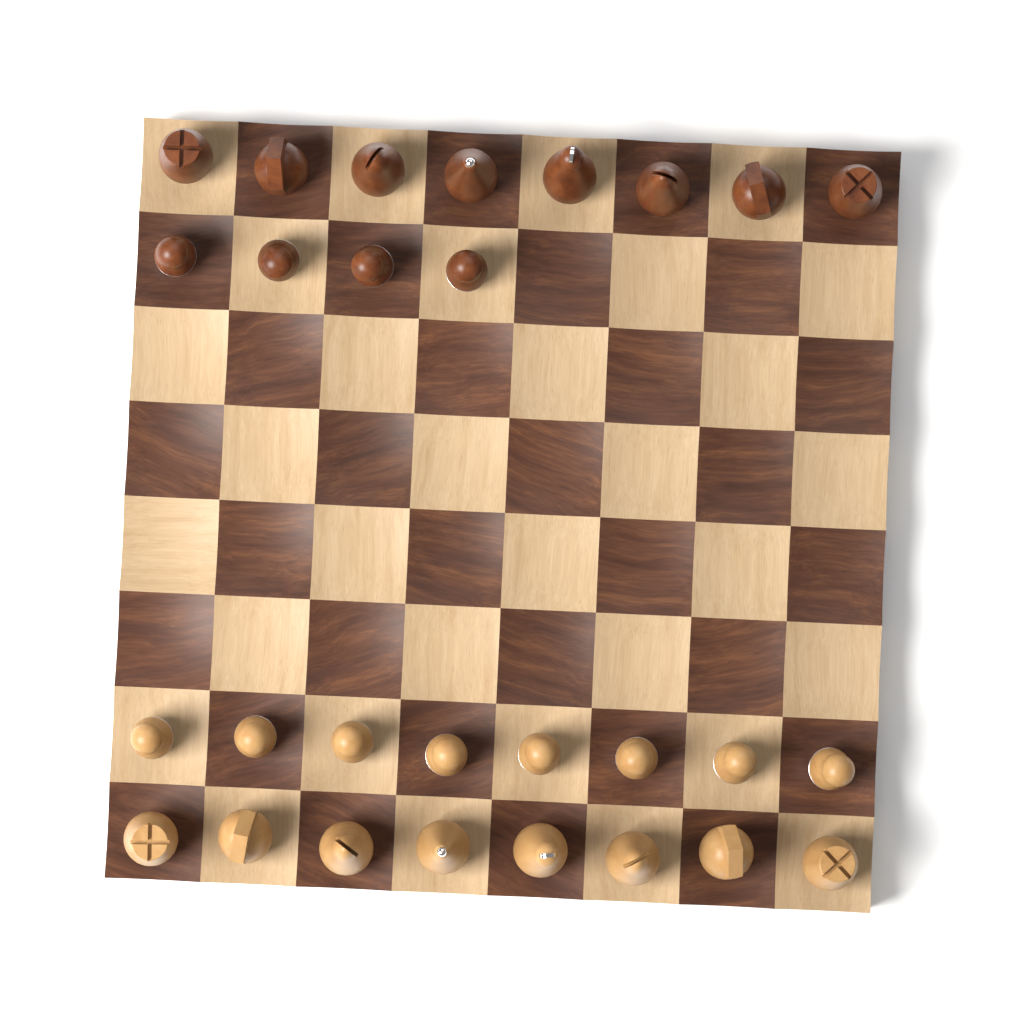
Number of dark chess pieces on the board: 12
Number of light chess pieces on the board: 16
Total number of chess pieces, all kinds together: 28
